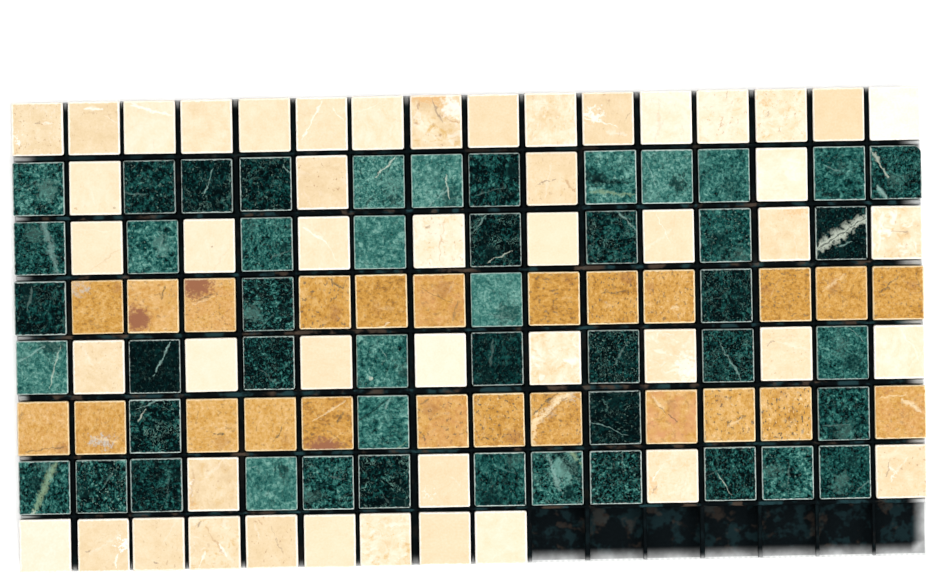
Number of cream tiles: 49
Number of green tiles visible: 48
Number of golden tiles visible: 24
